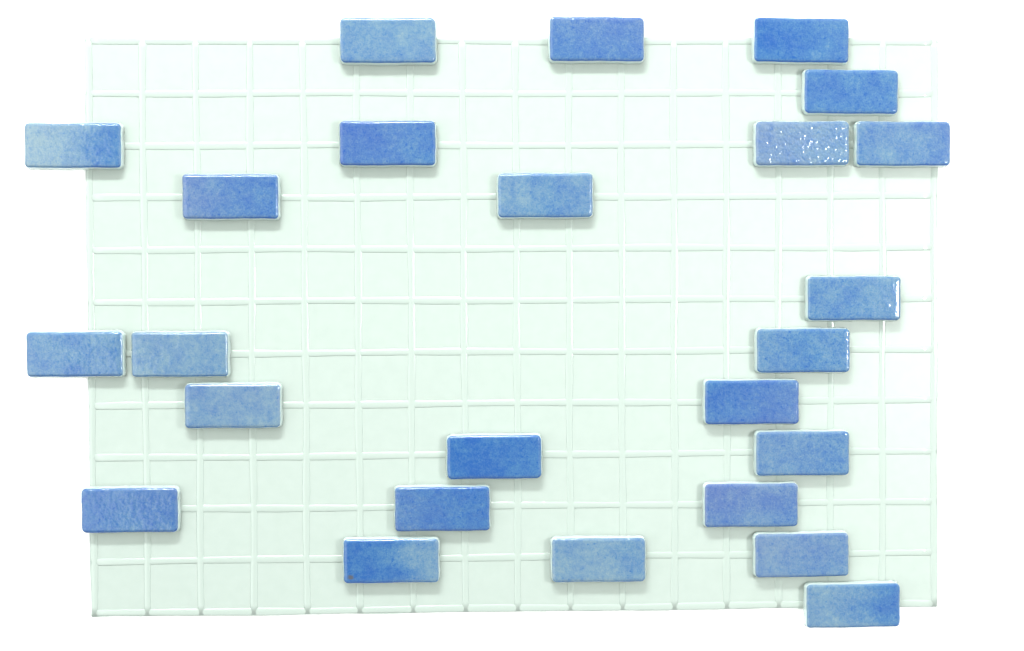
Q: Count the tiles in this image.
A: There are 25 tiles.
